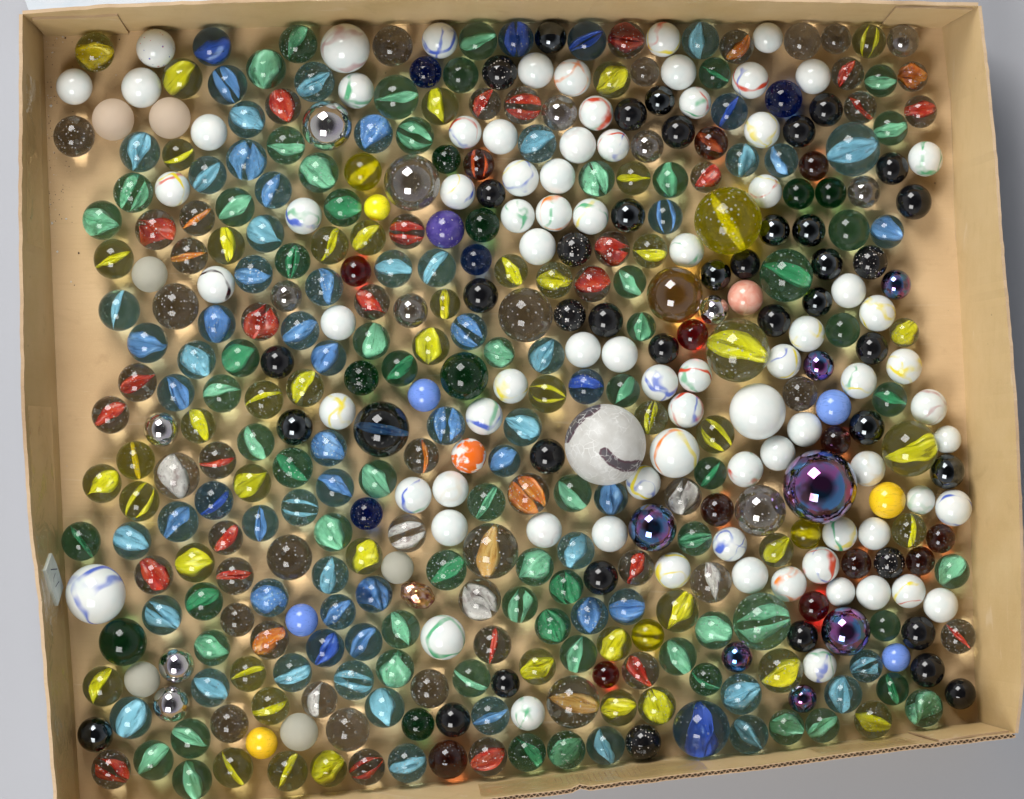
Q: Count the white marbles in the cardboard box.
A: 80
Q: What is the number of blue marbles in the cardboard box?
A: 76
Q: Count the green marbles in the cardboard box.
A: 73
